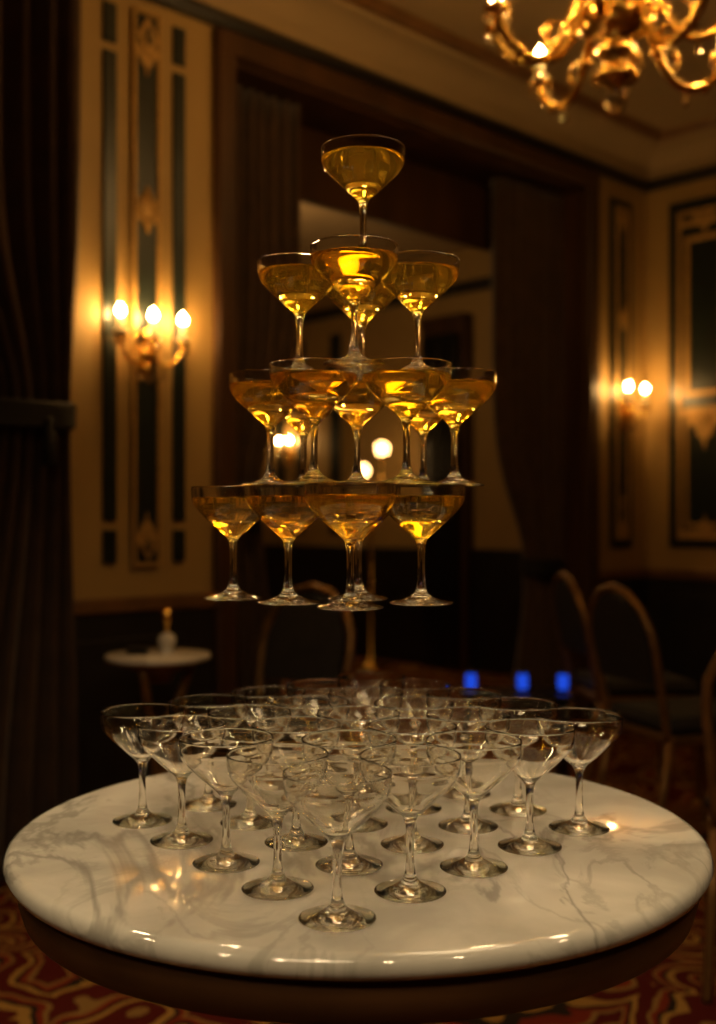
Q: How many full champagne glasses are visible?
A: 17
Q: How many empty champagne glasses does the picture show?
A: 25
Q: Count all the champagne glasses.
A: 42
